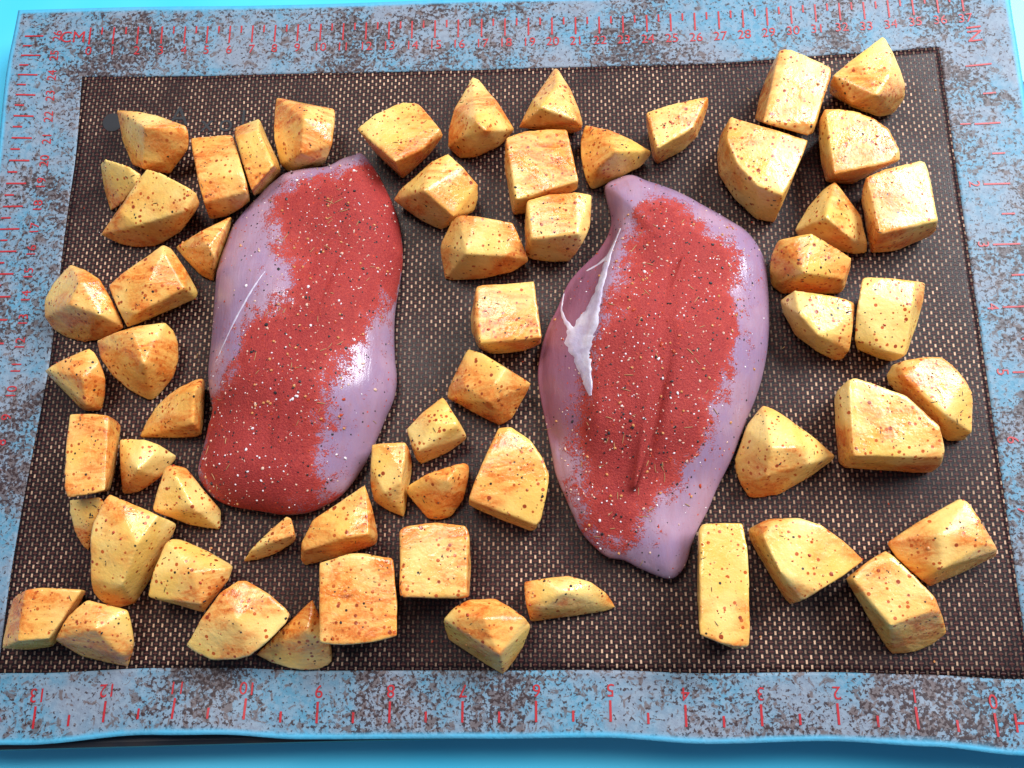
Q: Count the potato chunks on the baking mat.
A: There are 59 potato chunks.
